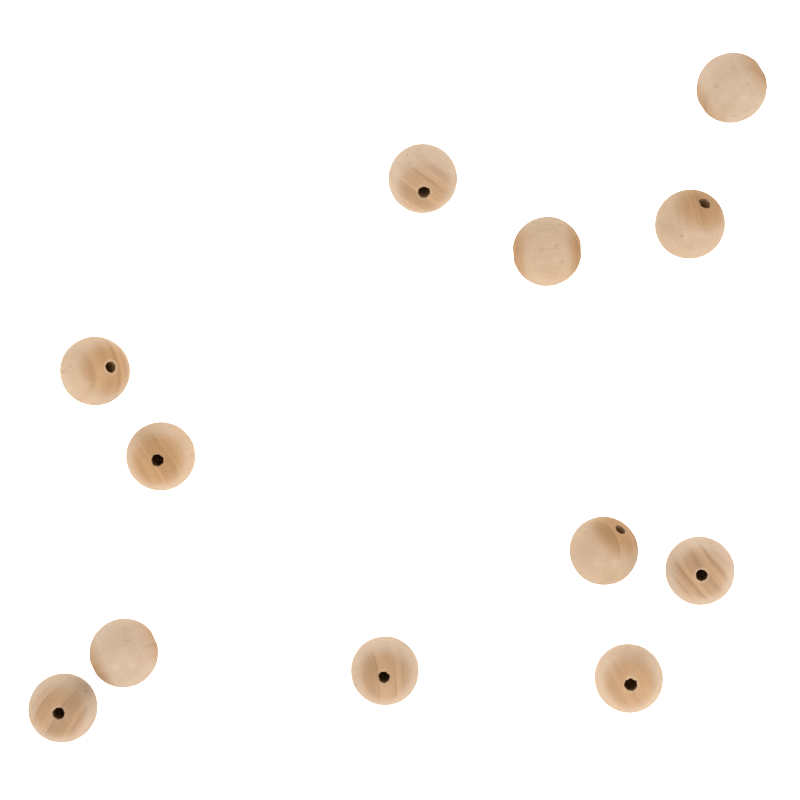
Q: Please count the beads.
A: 12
